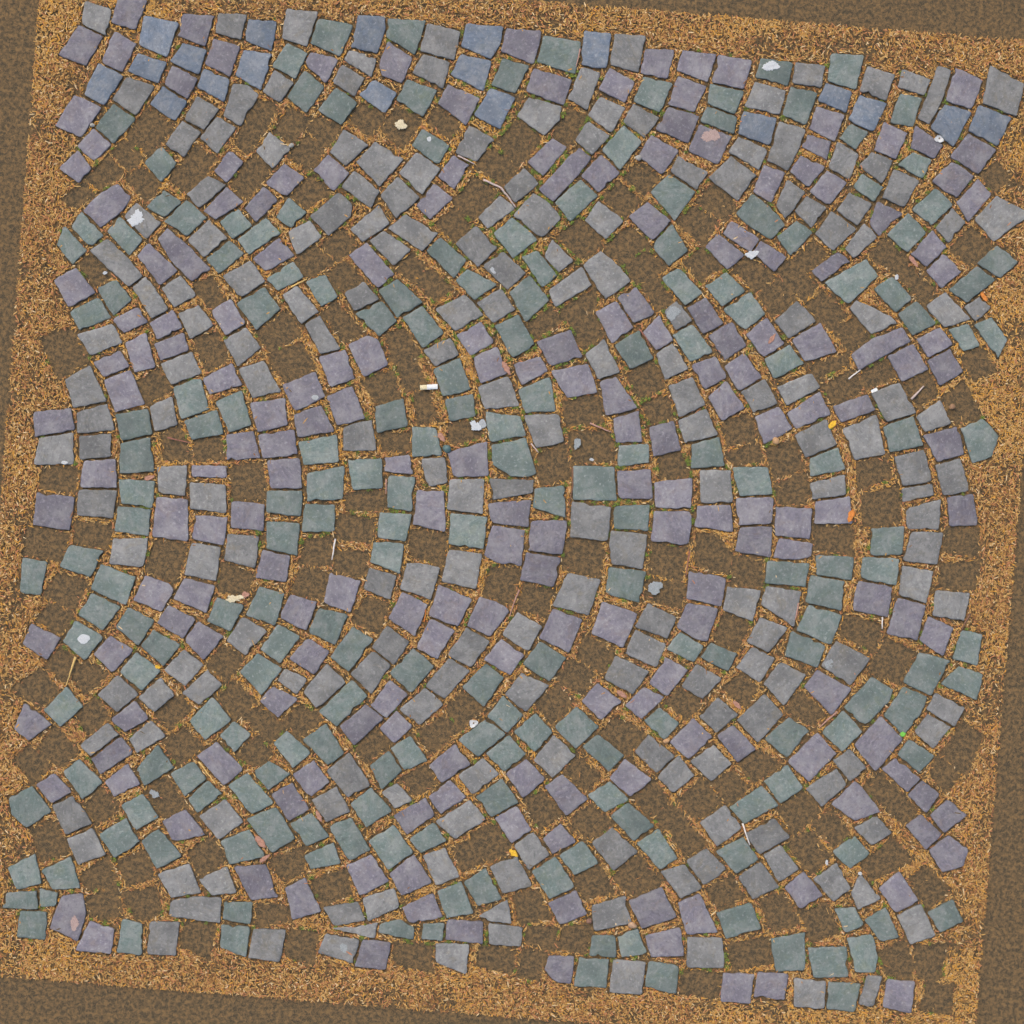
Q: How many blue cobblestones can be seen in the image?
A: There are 19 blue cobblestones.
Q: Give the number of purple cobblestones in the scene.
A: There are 200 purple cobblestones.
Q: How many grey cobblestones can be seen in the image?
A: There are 200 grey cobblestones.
